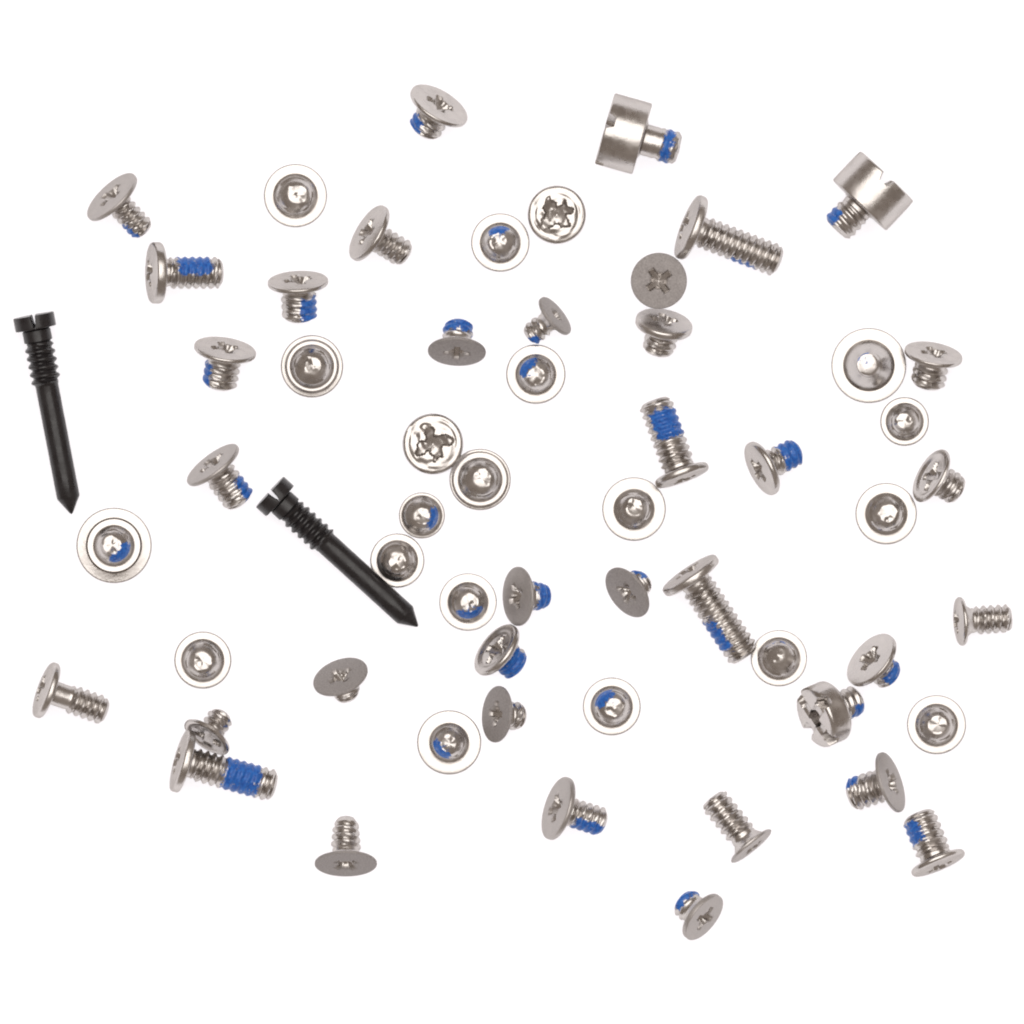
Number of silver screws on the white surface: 56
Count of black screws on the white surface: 2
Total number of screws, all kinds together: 58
